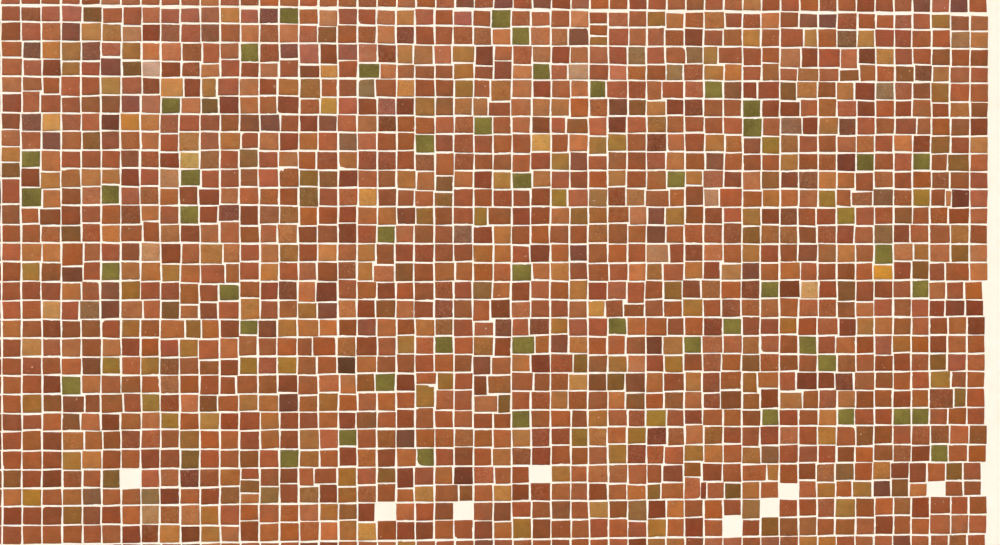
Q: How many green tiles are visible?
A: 48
